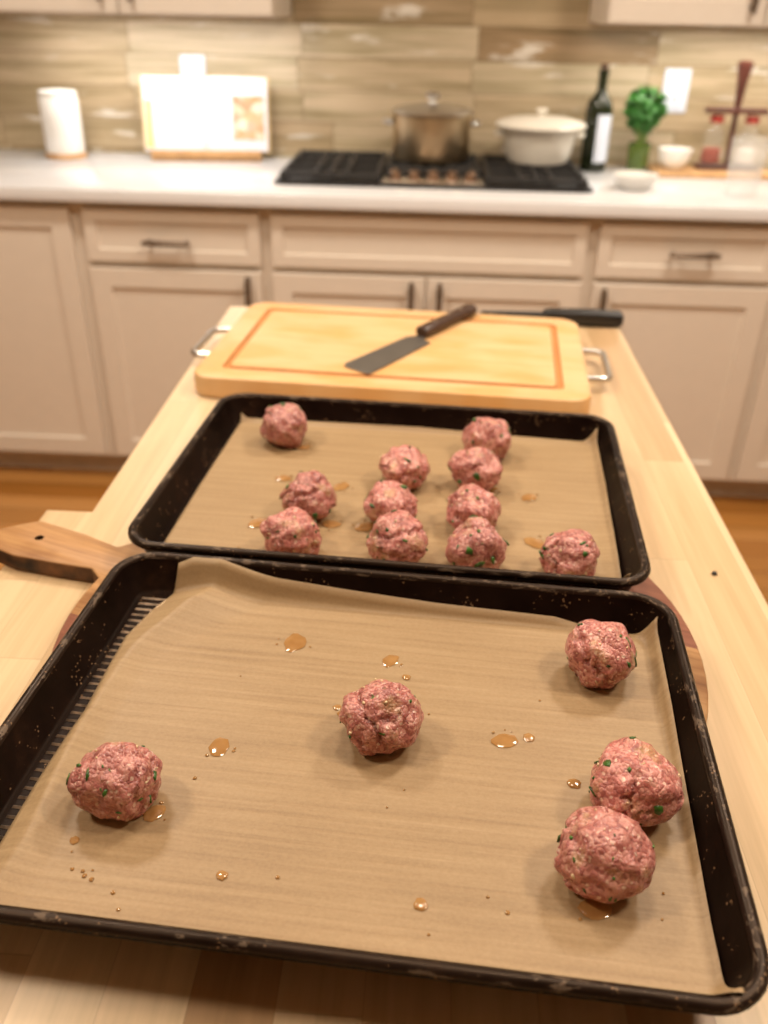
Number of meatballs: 16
